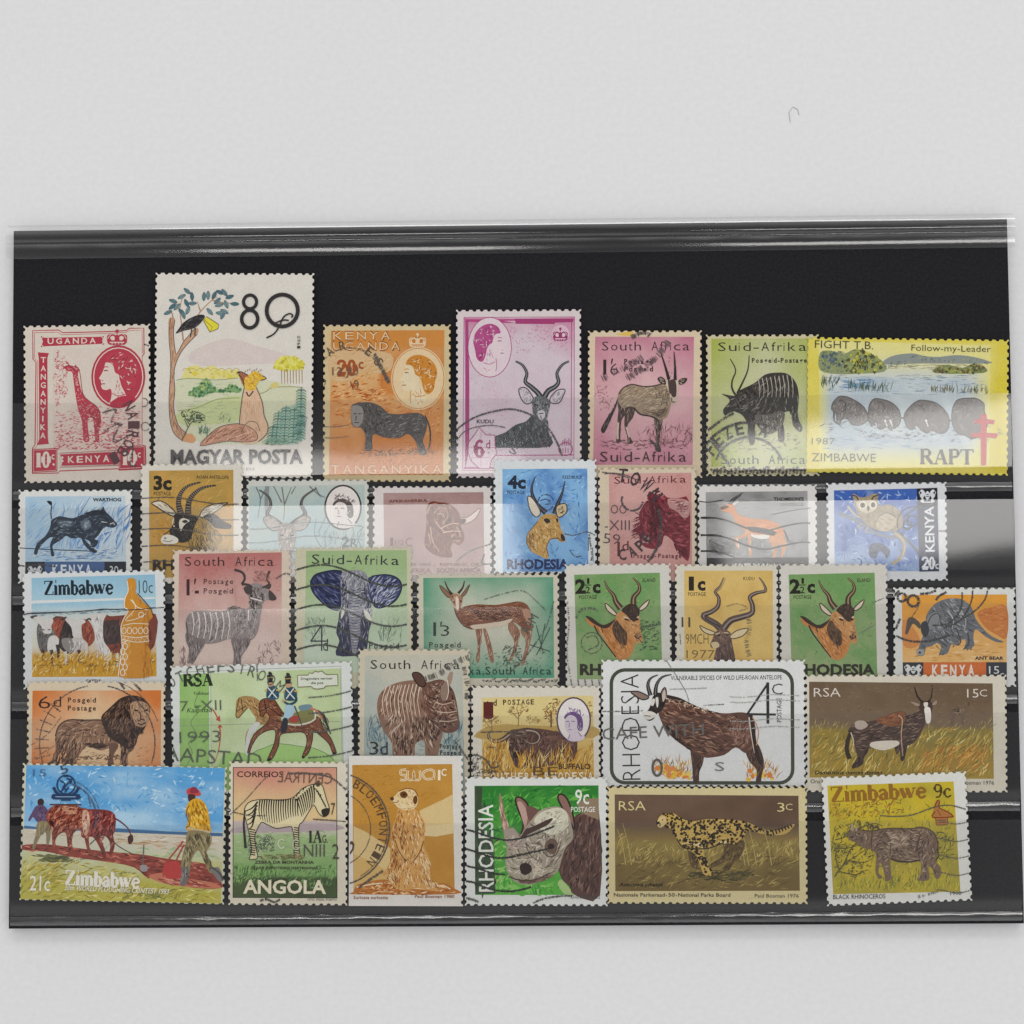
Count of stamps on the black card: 35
